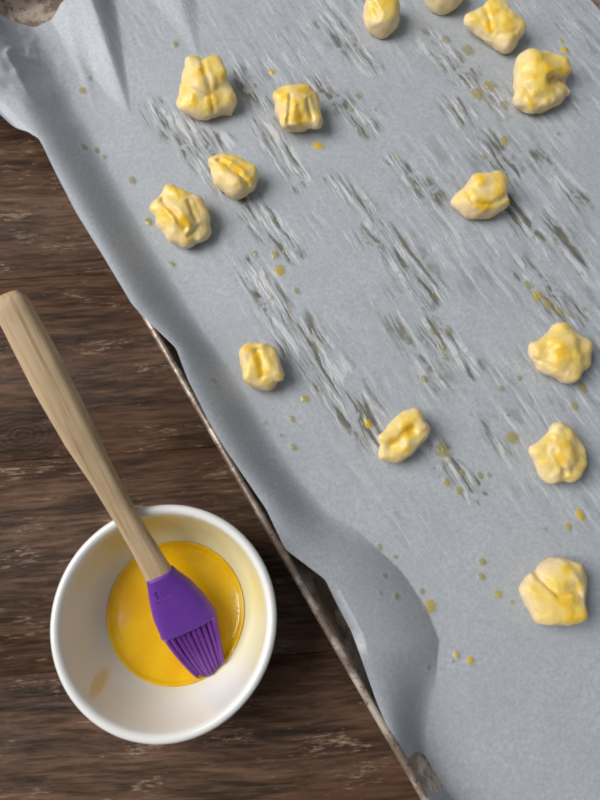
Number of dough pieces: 14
